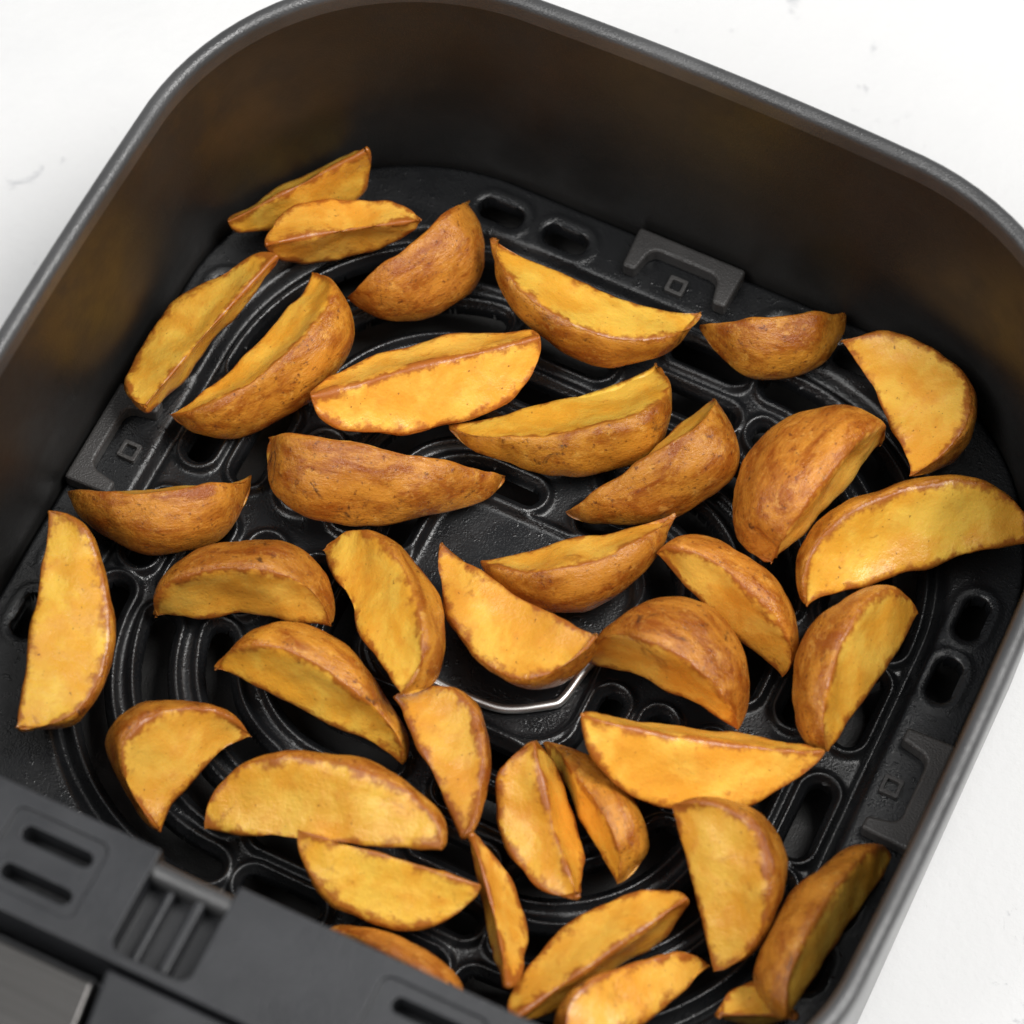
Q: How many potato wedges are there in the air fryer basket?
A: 38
